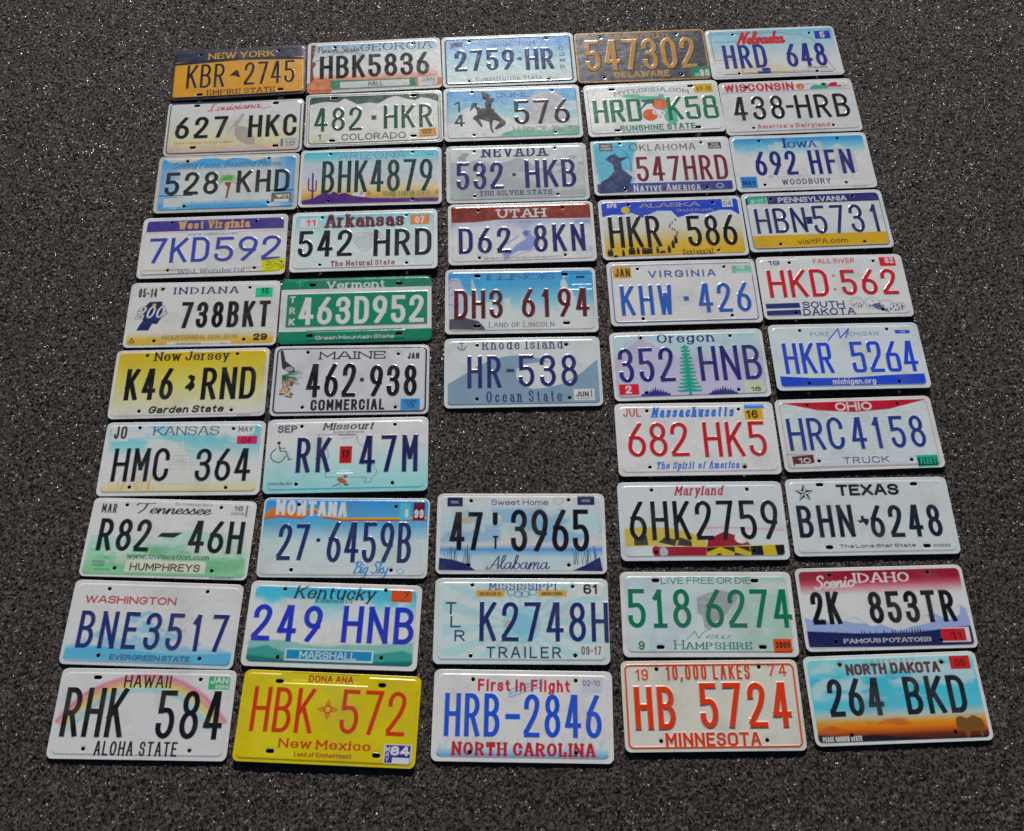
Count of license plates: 49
